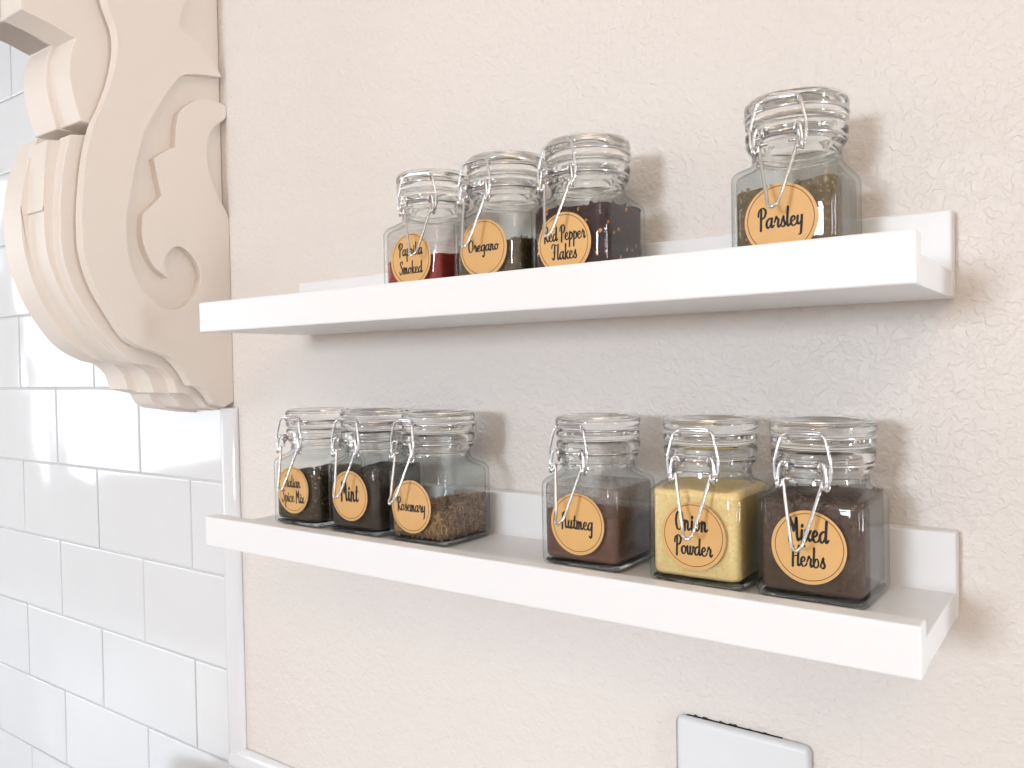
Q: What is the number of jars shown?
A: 10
